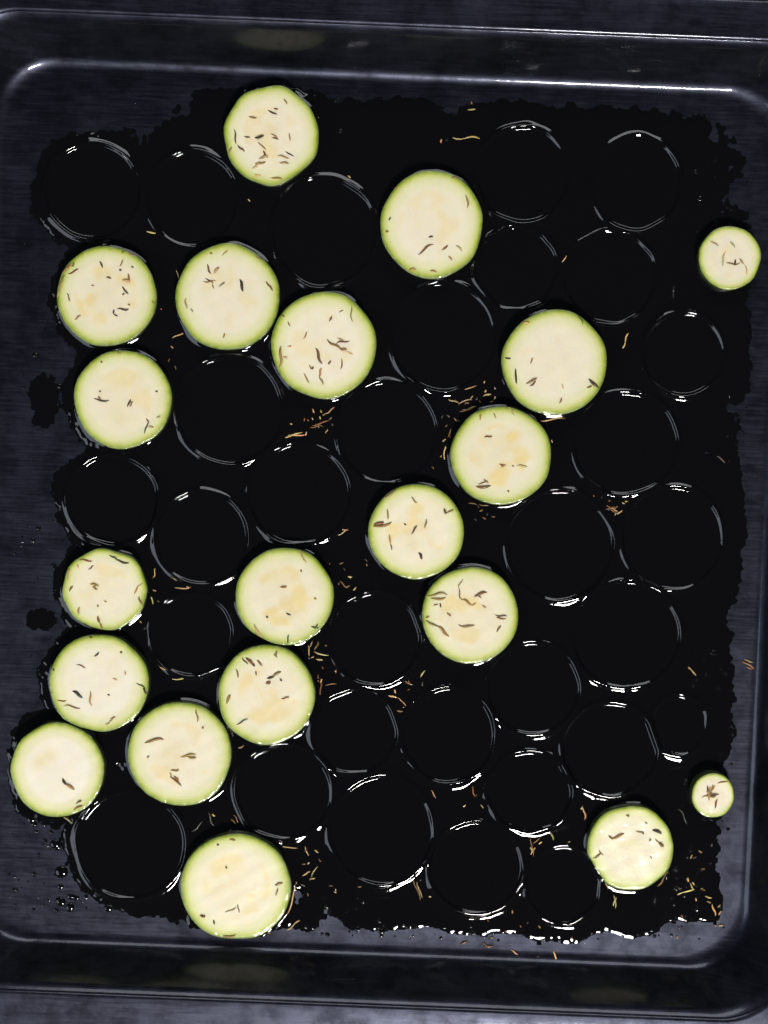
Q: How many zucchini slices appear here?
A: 20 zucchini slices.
